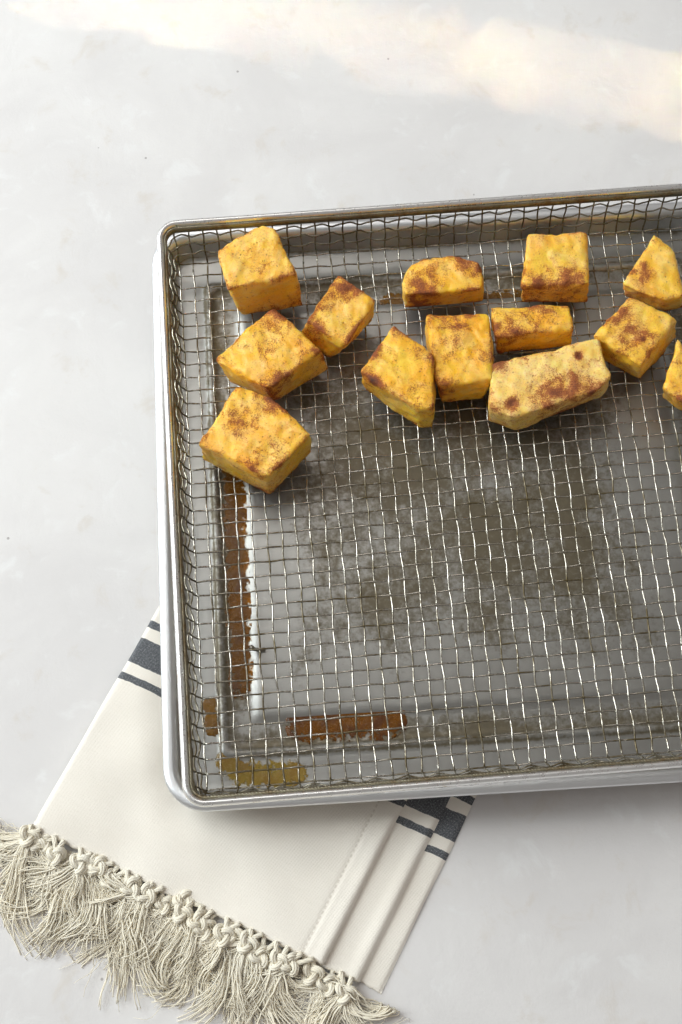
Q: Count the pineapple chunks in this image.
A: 13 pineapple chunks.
